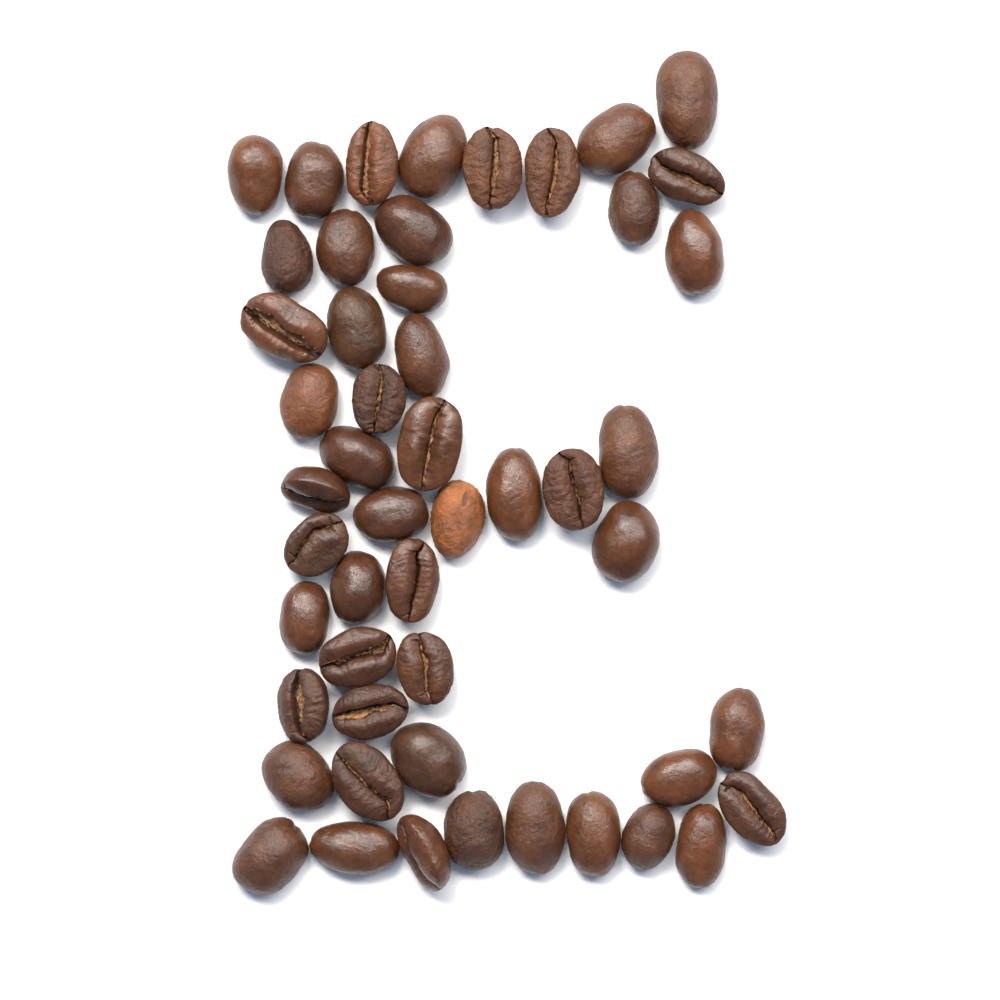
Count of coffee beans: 51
